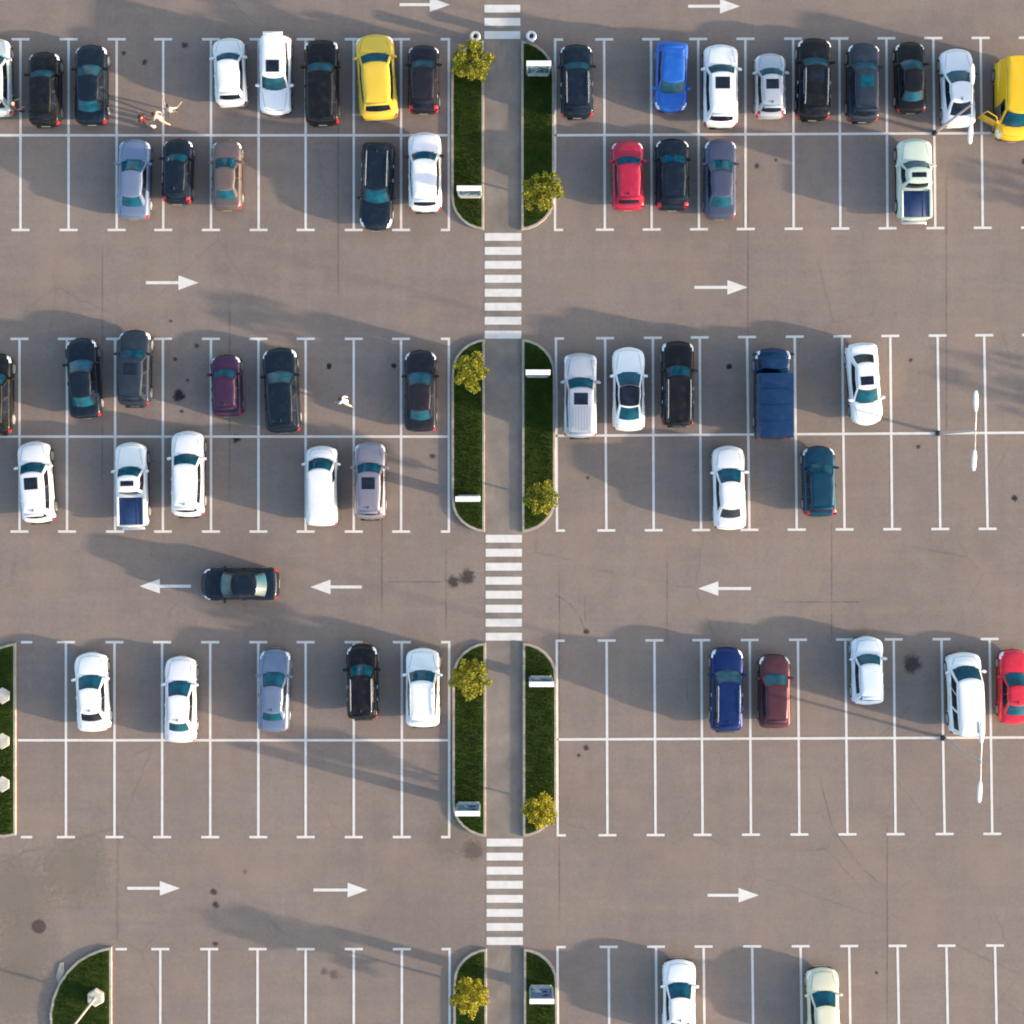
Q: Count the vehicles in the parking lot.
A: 57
